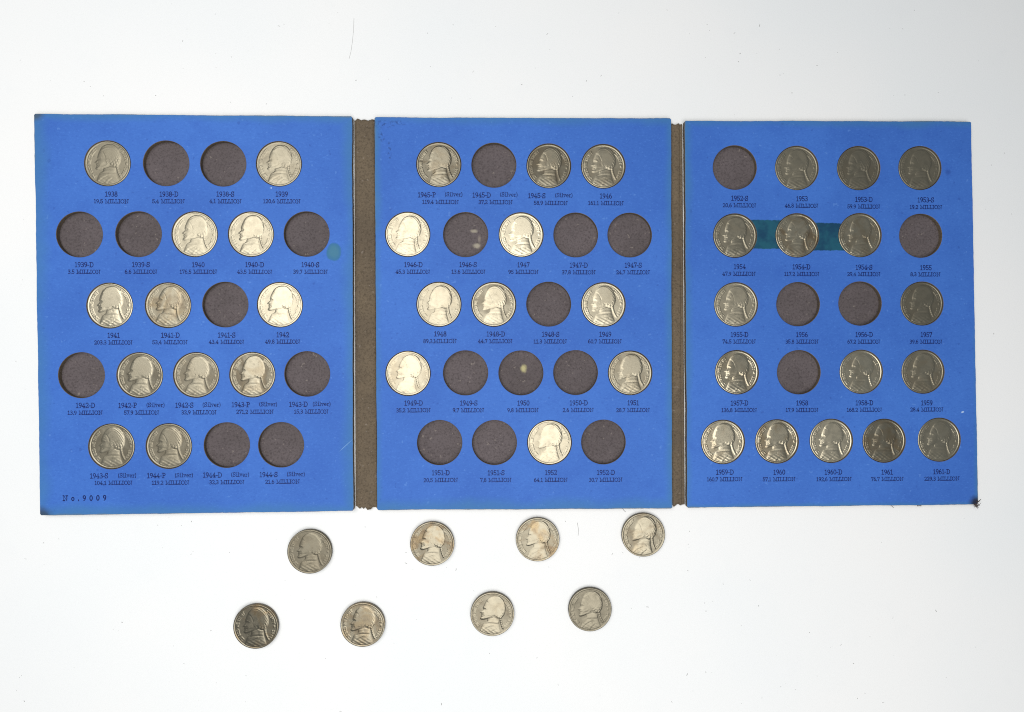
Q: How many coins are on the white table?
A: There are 47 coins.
